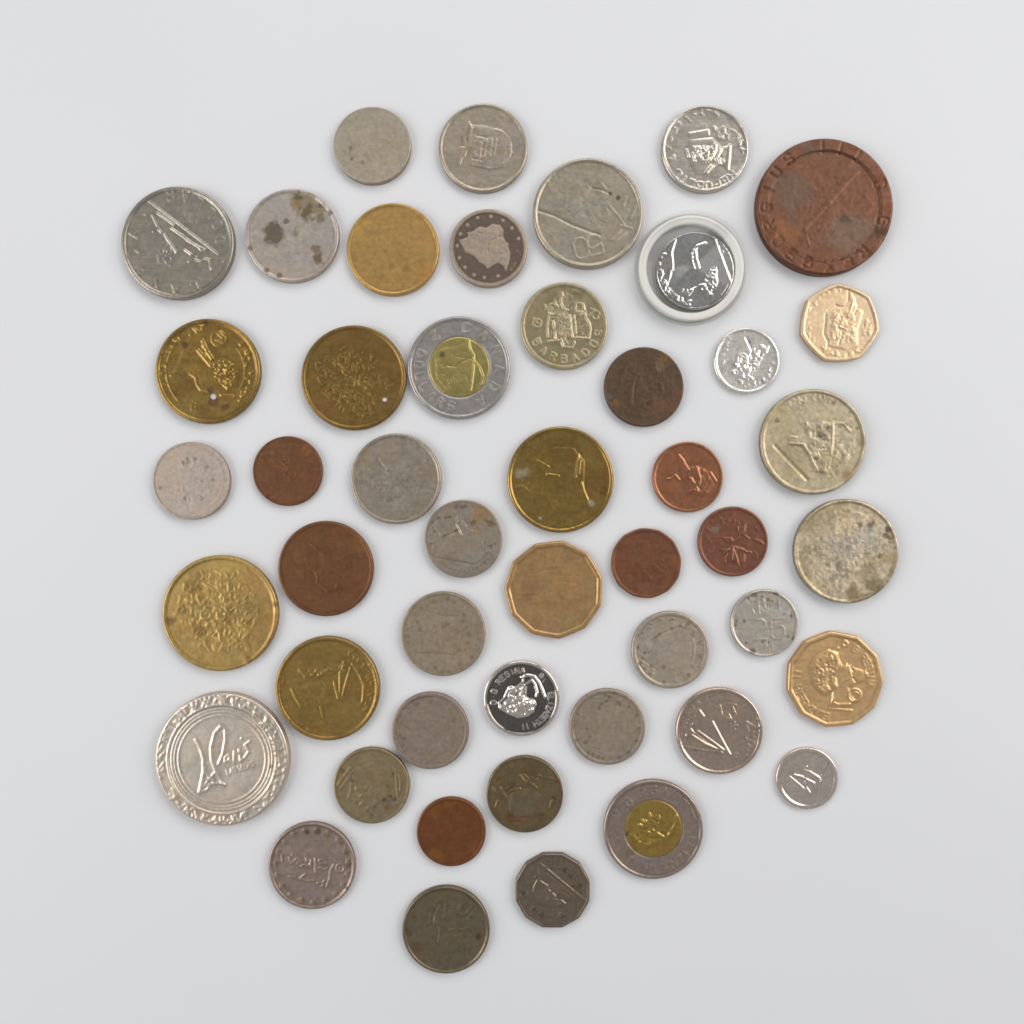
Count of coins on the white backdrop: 48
